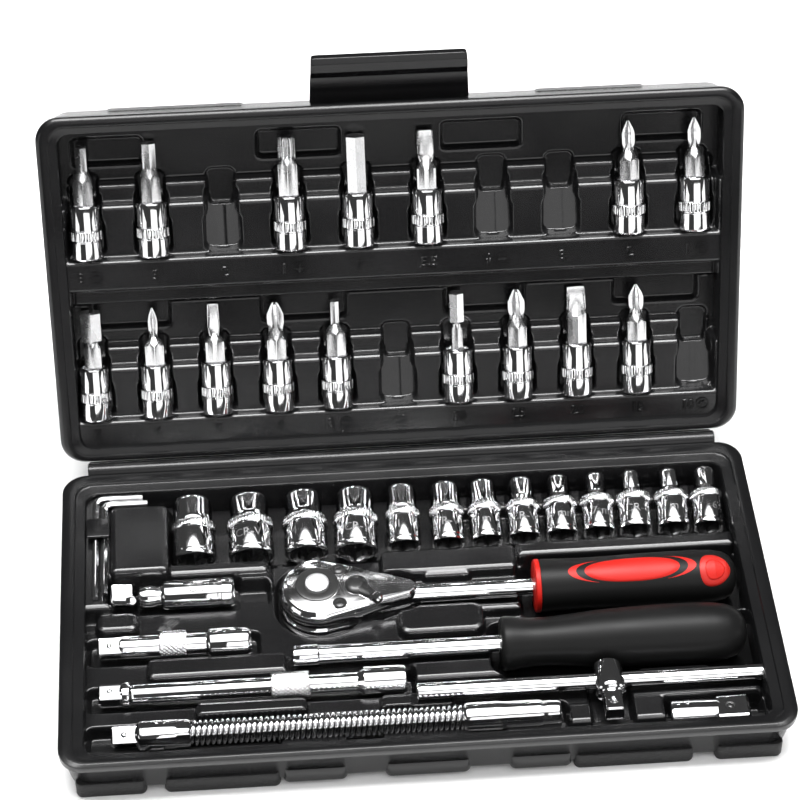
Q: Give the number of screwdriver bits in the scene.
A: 16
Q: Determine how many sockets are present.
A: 13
